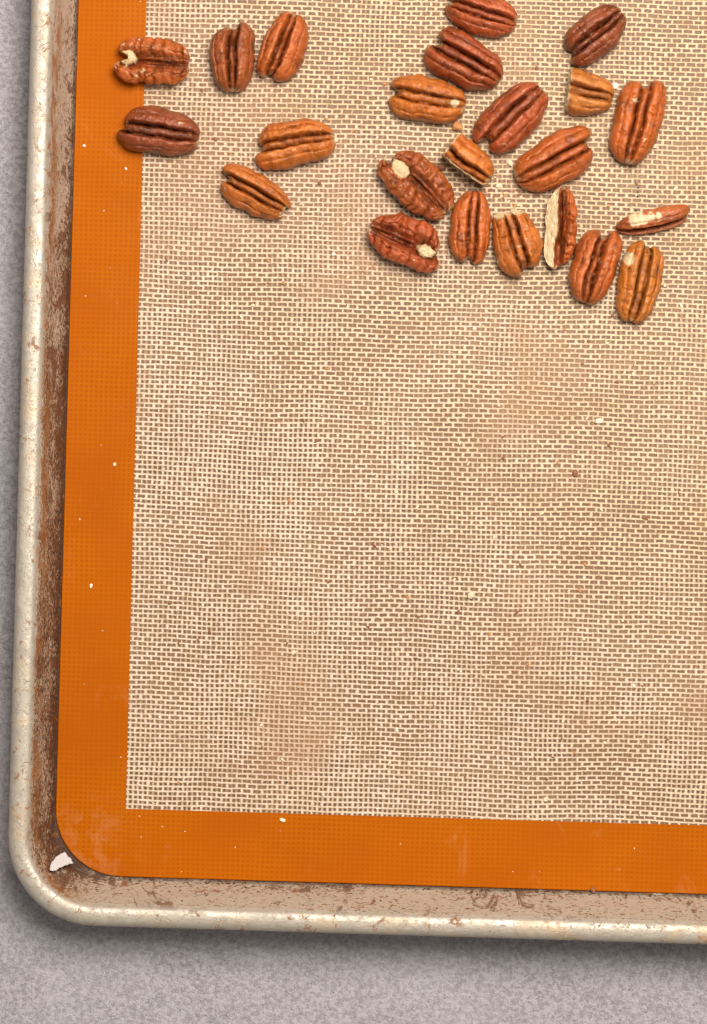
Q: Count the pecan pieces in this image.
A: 23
